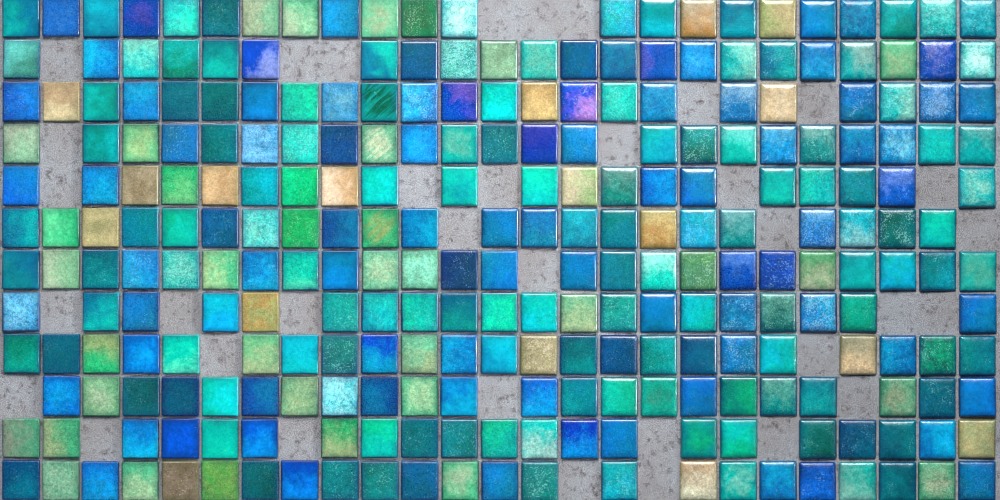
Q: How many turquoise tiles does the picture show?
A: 122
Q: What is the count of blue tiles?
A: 90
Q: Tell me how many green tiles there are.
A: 36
